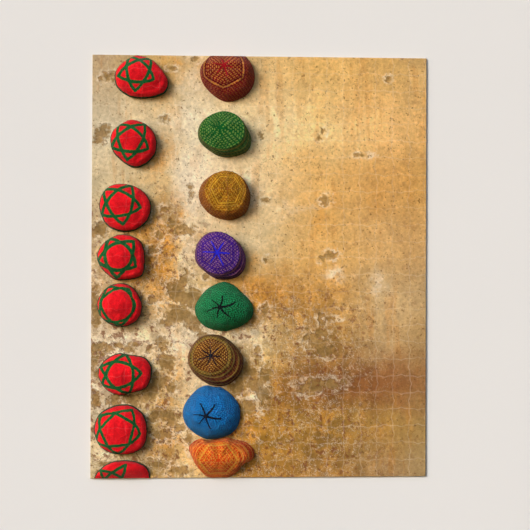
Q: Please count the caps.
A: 16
